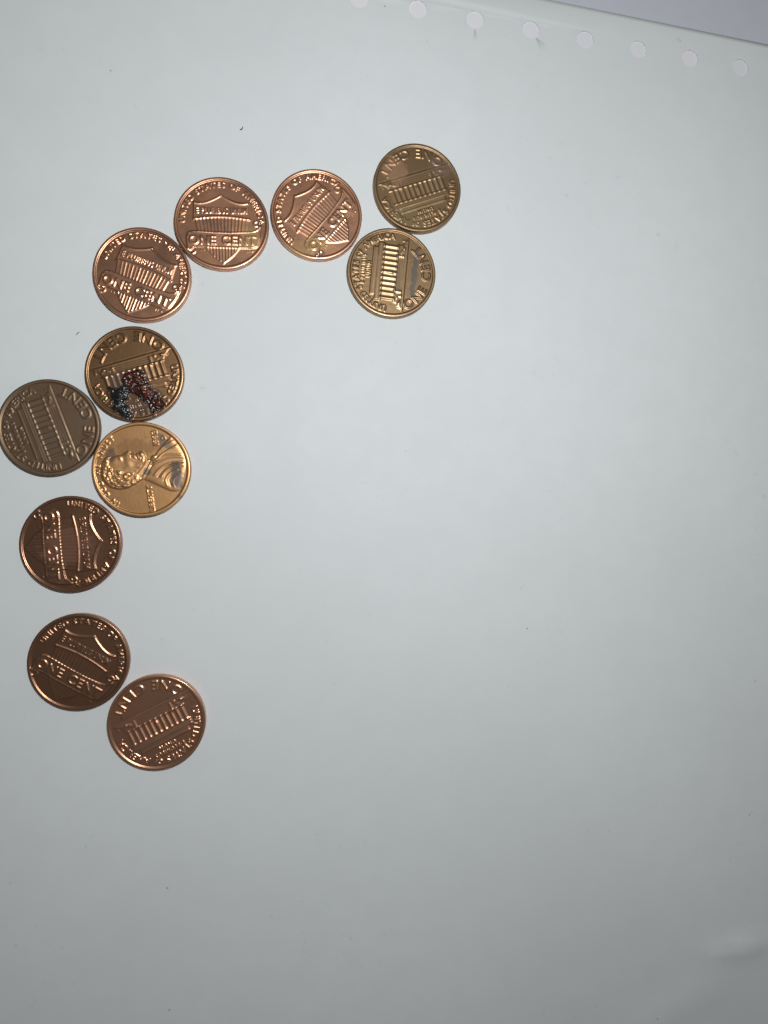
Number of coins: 11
